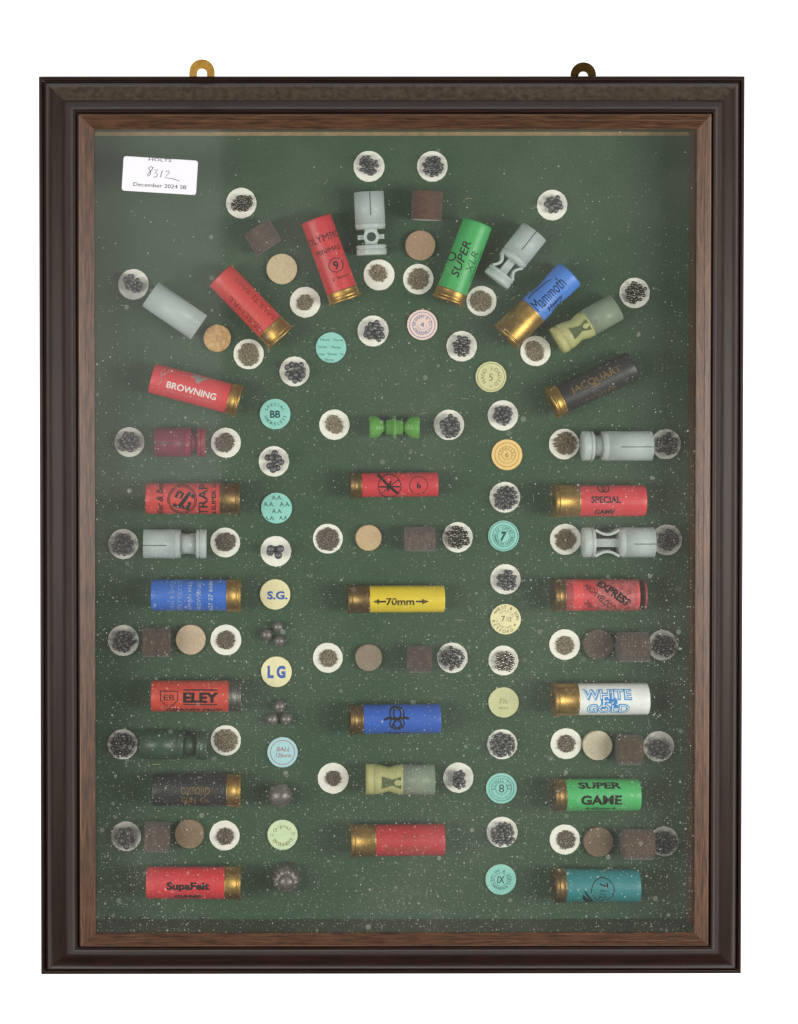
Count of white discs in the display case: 51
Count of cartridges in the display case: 20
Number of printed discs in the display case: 15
